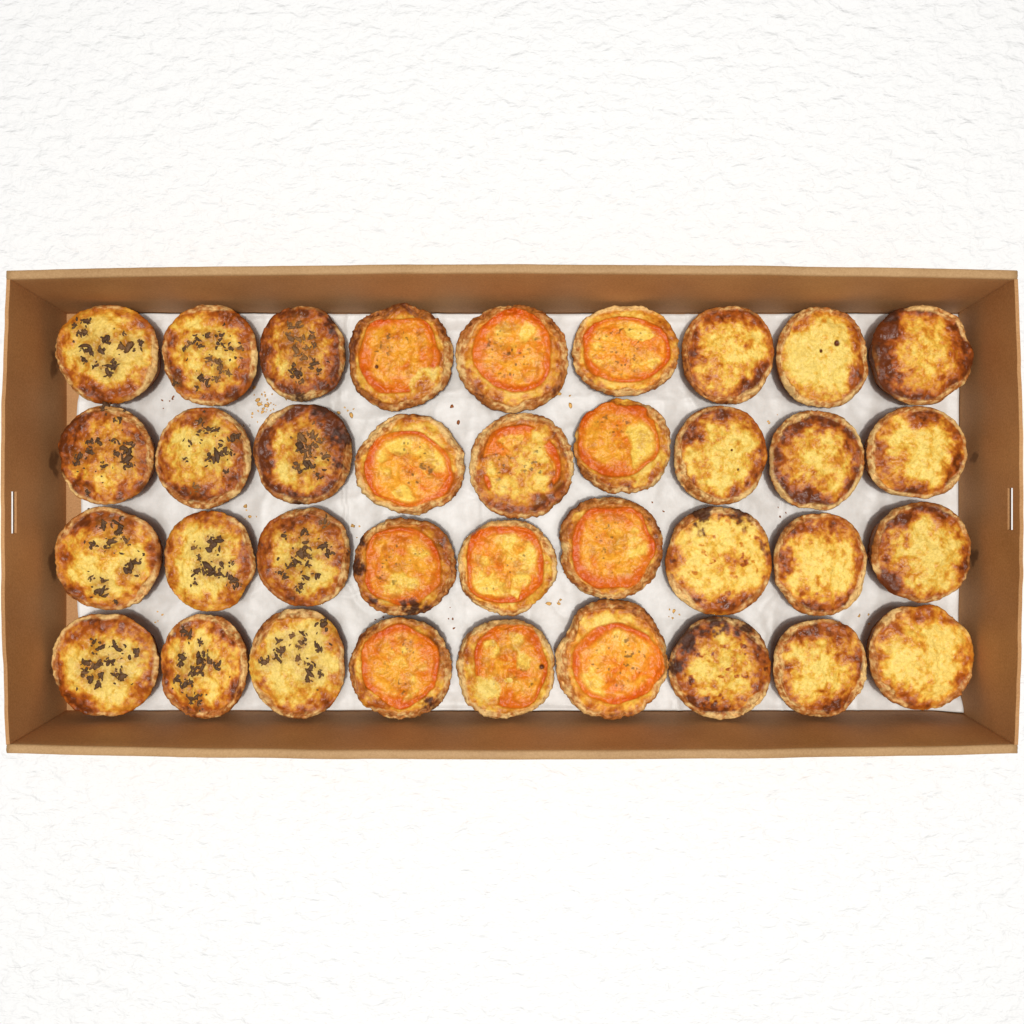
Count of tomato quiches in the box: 12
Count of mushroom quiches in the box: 12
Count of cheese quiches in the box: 12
